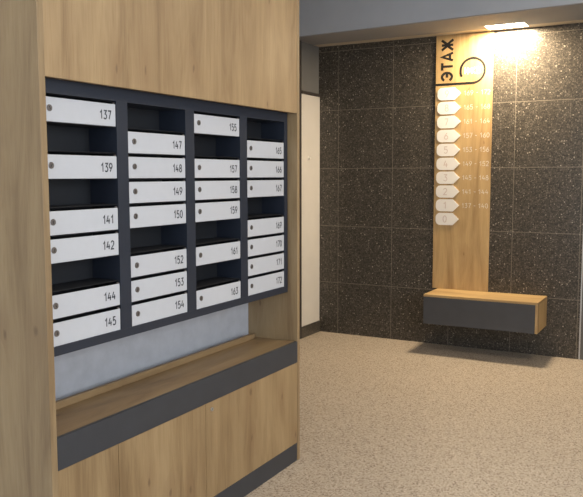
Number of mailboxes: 26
